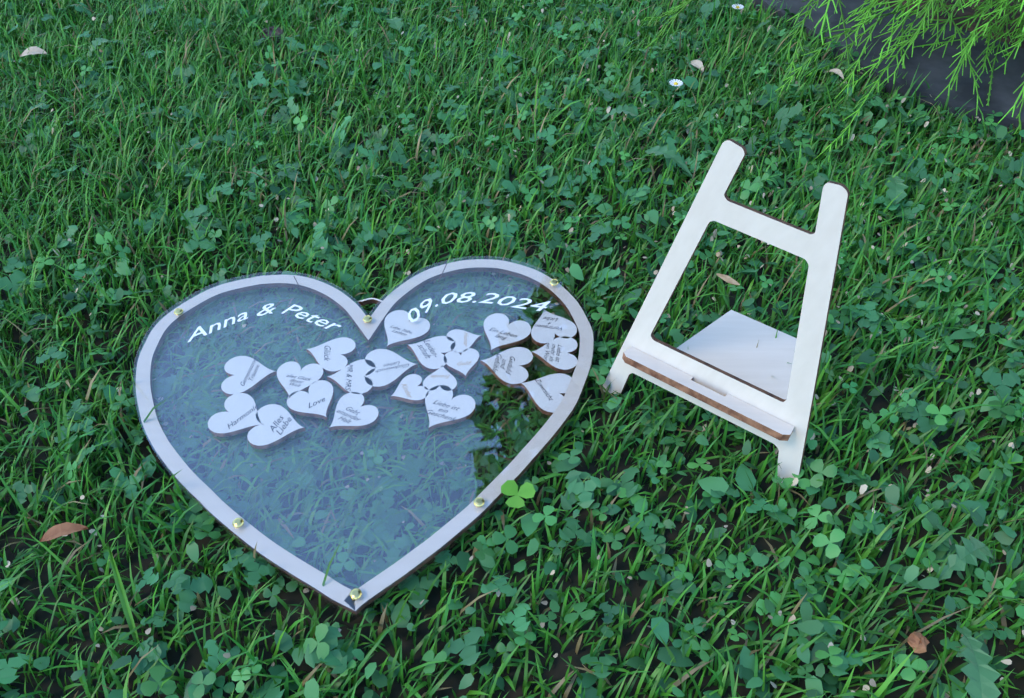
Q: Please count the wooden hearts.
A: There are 21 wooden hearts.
